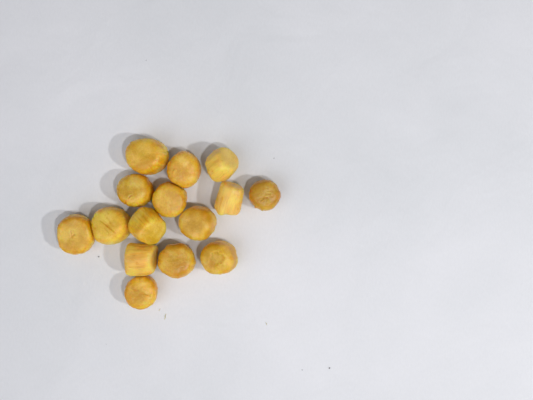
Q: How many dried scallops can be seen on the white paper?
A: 15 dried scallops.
